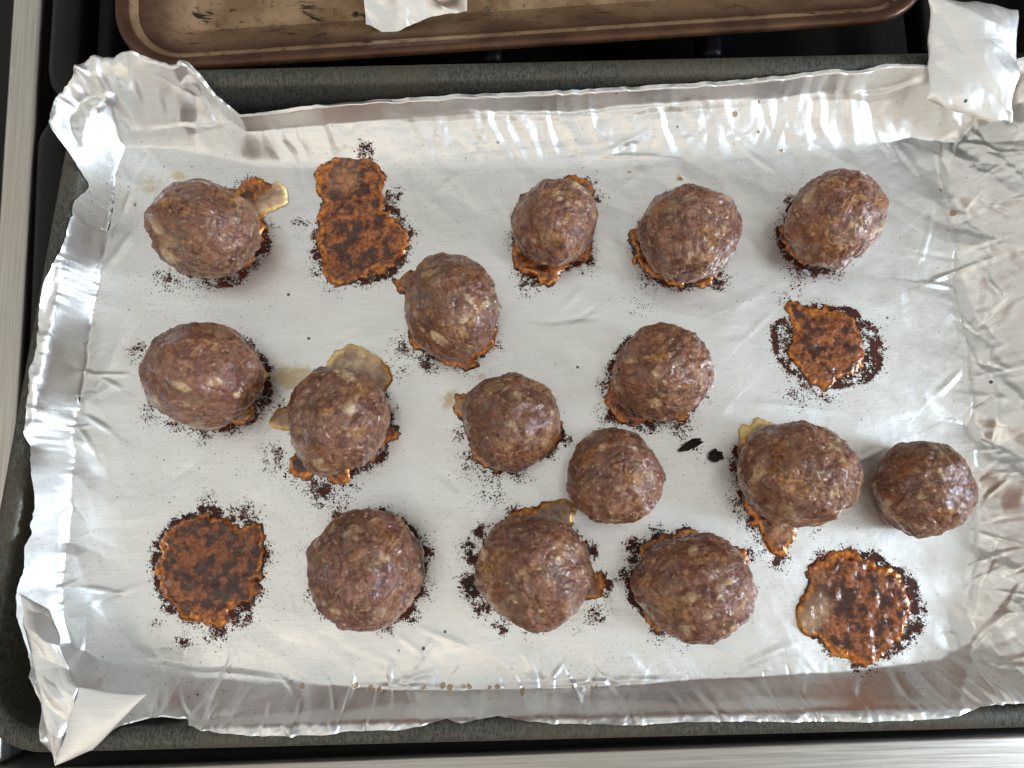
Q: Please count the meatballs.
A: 15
